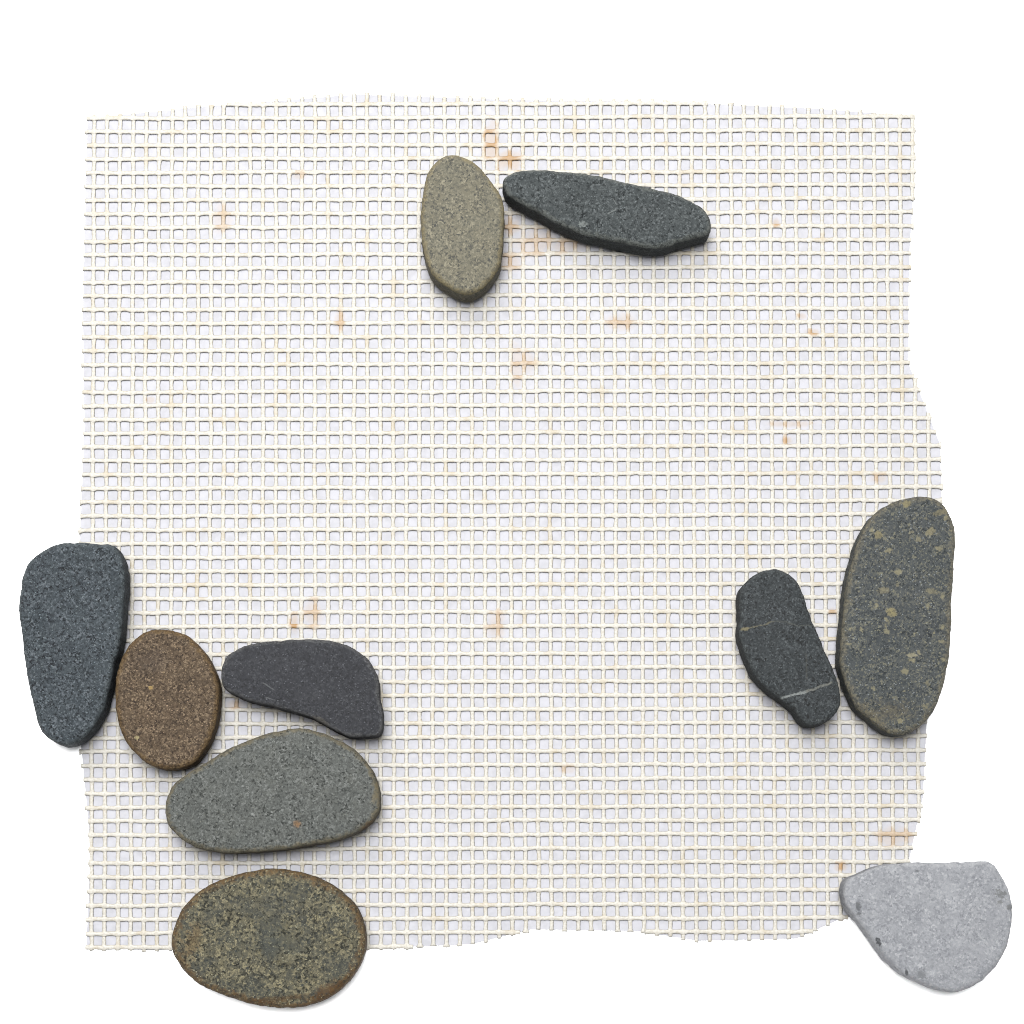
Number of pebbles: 10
